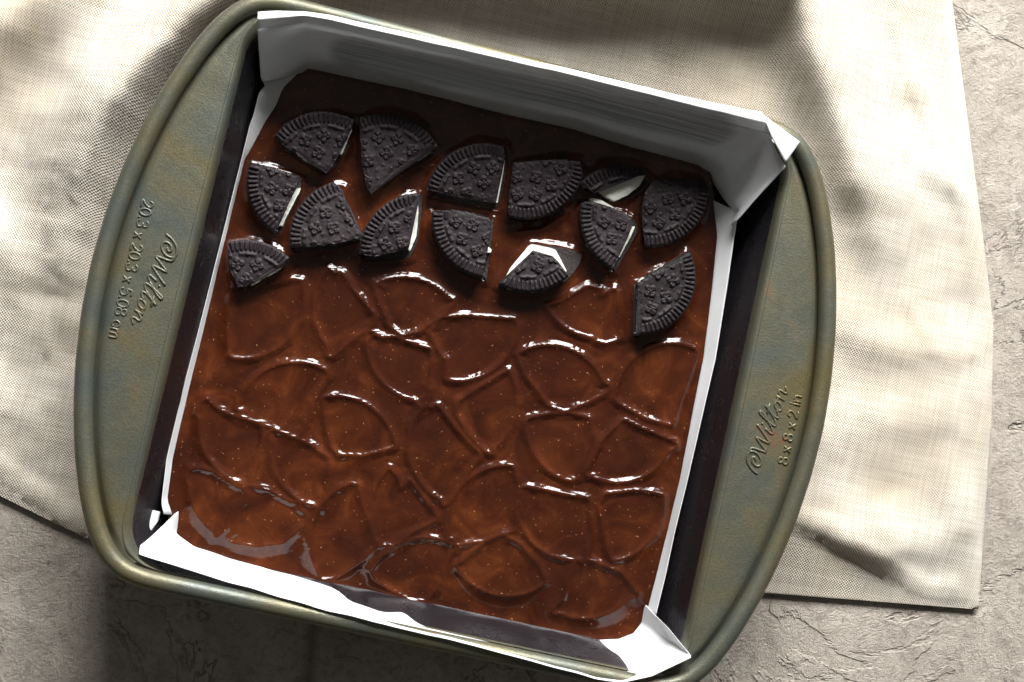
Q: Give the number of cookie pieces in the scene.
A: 14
